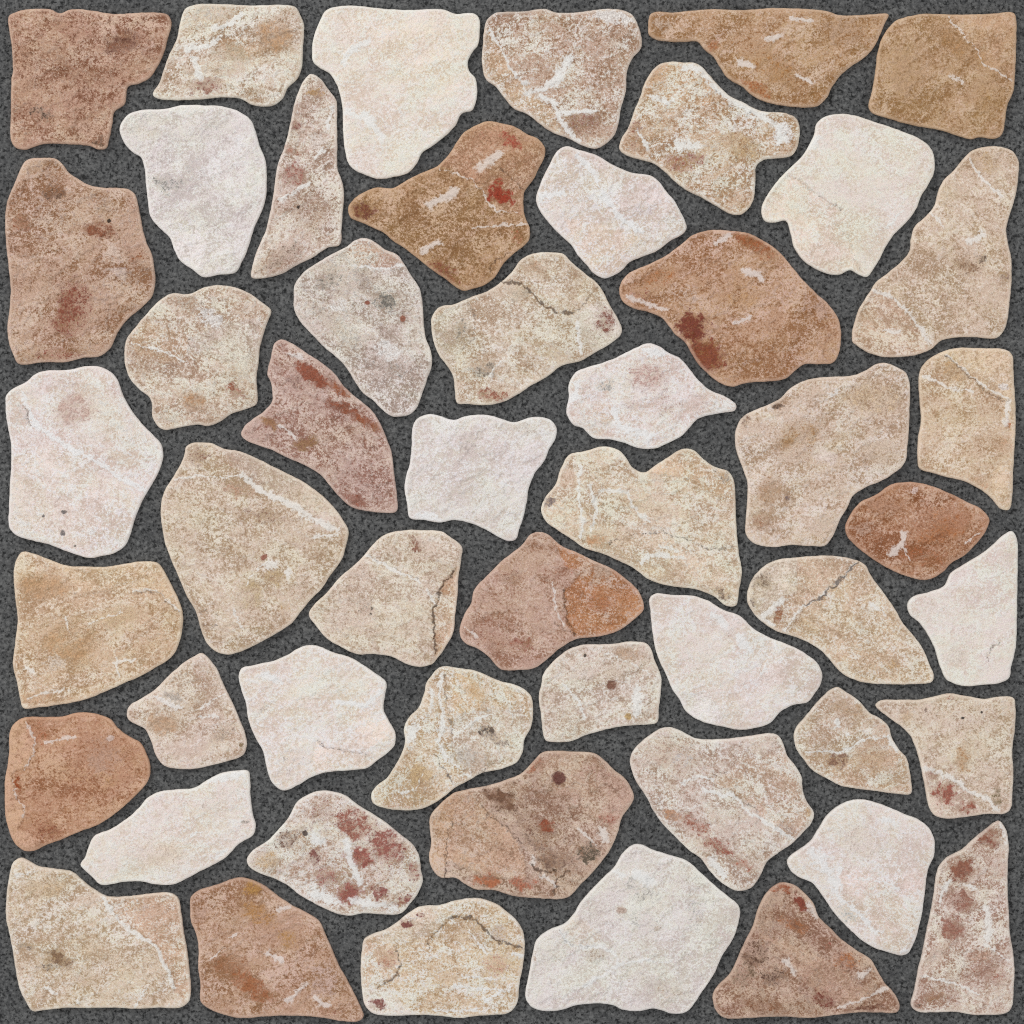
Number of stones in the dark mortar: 51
